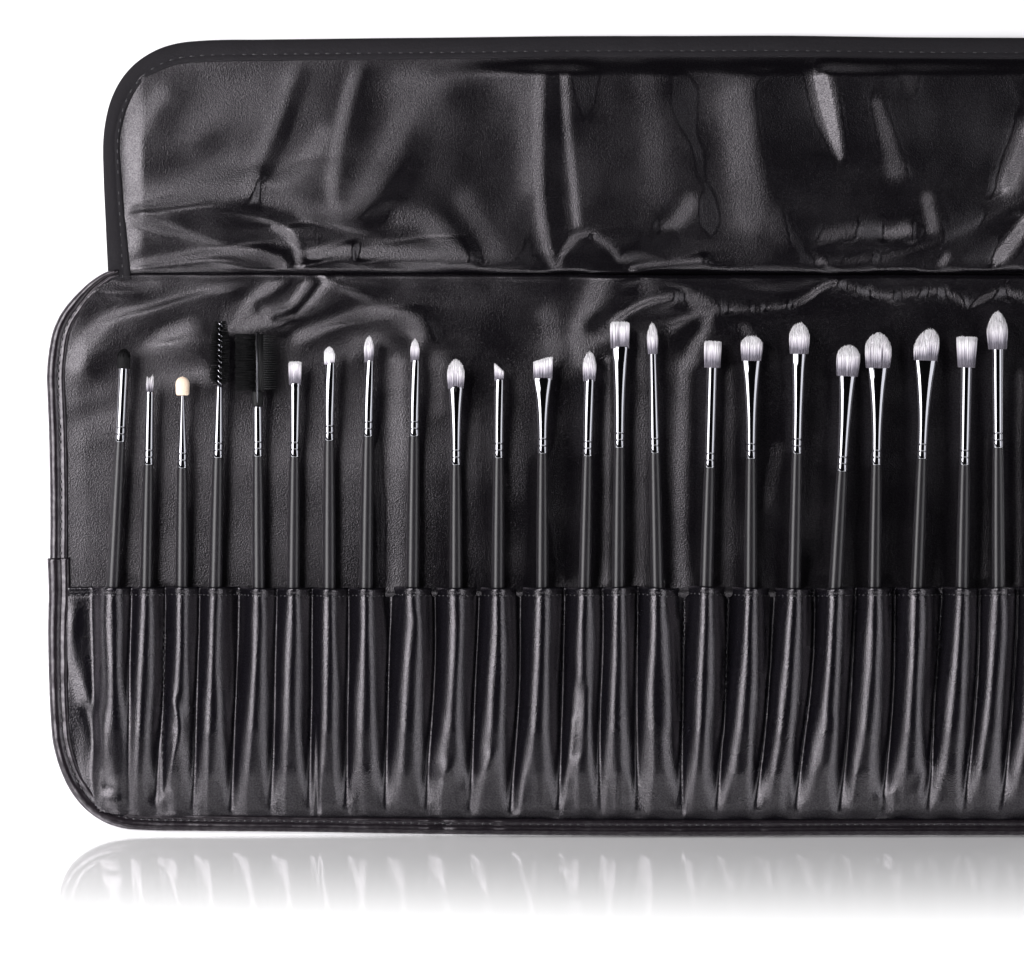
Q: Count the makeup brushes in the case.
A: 23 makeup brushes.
